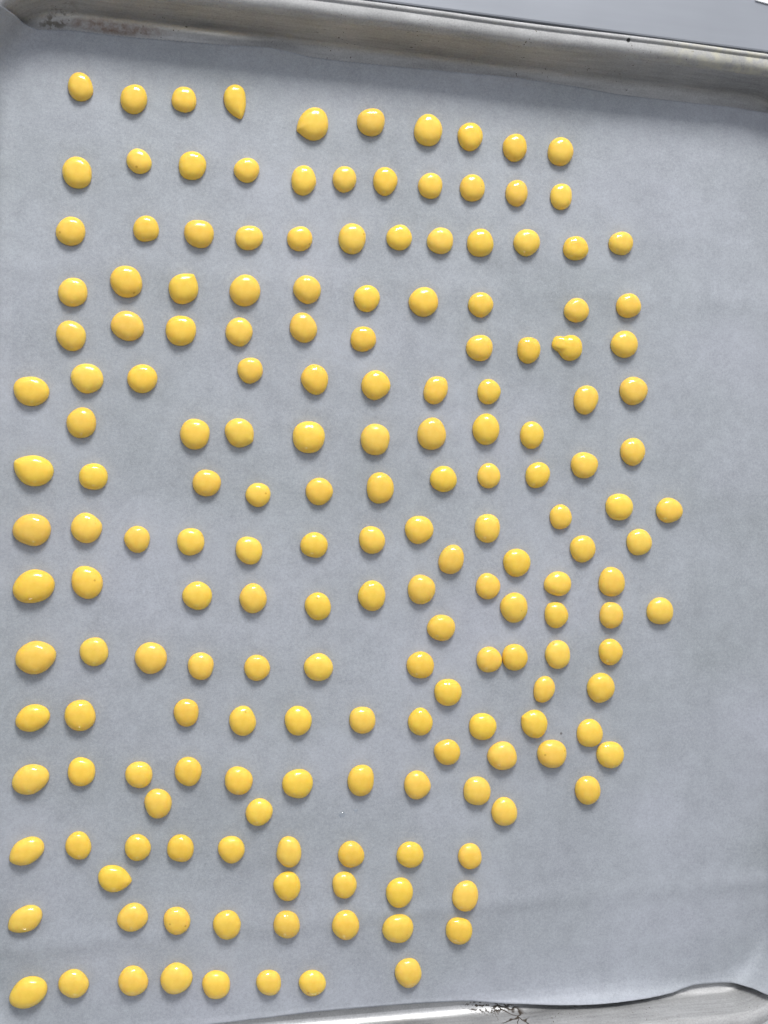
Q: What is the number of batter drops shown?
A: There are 184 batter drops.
